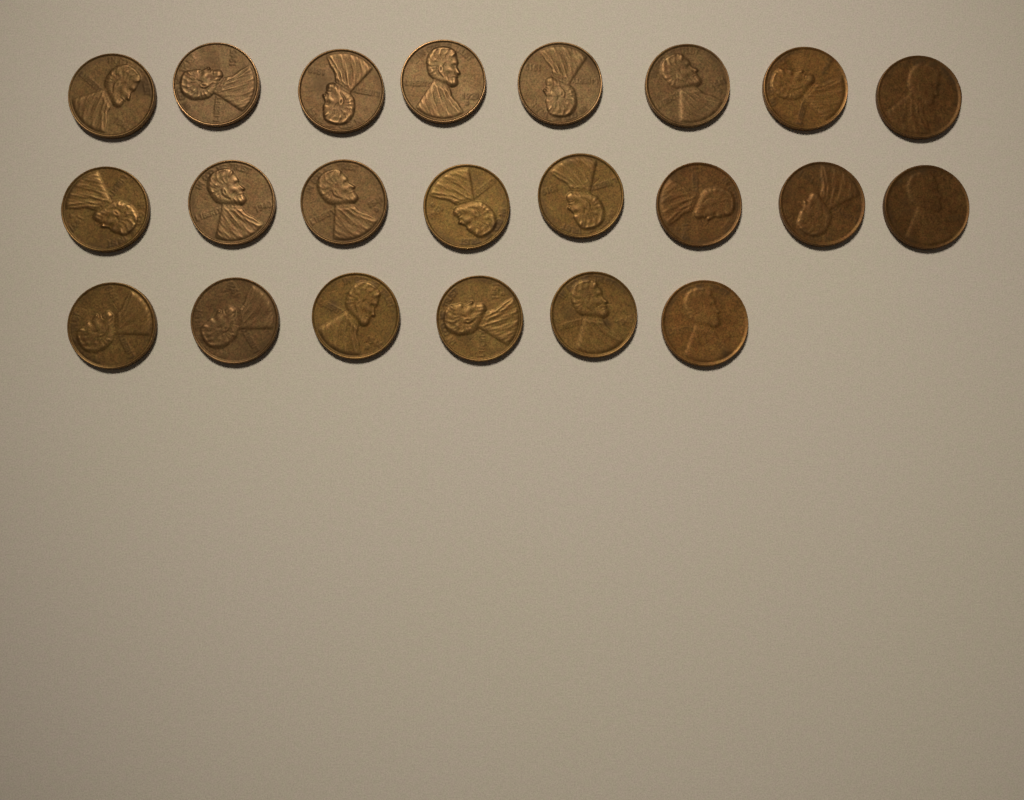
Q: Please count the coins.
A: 22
